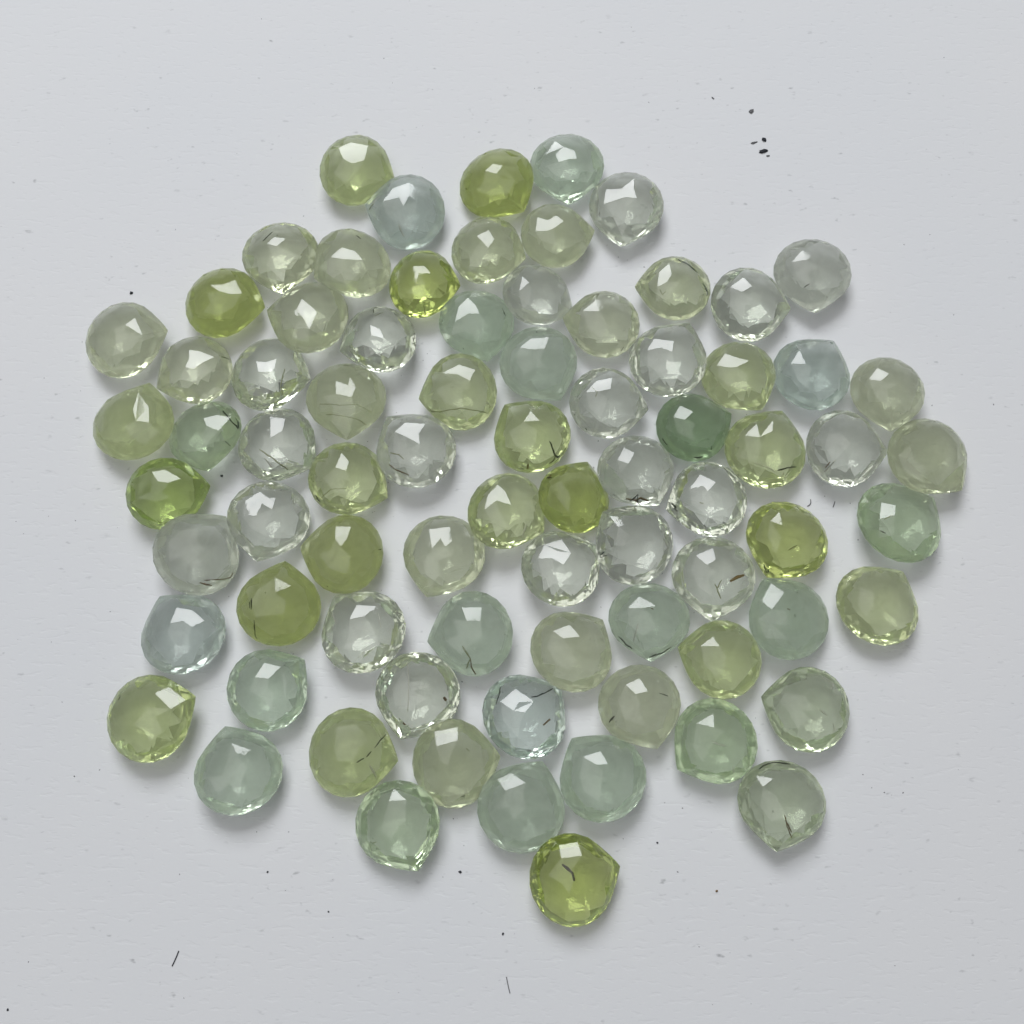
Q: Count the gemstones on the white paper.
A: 78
